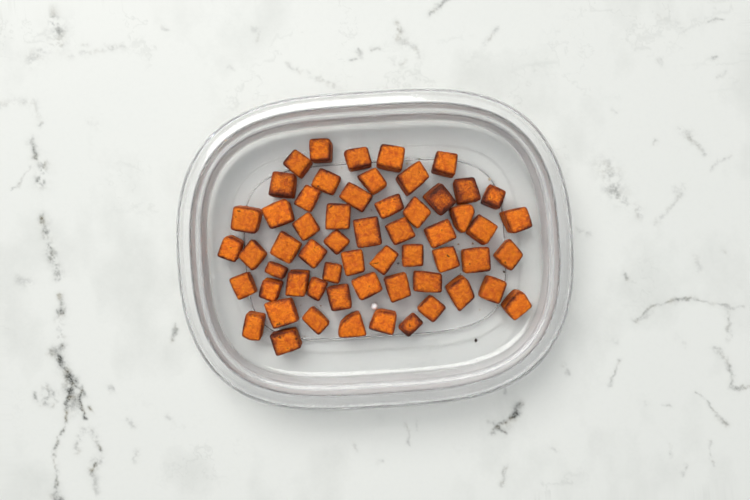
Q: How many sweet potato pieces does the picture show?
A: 58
